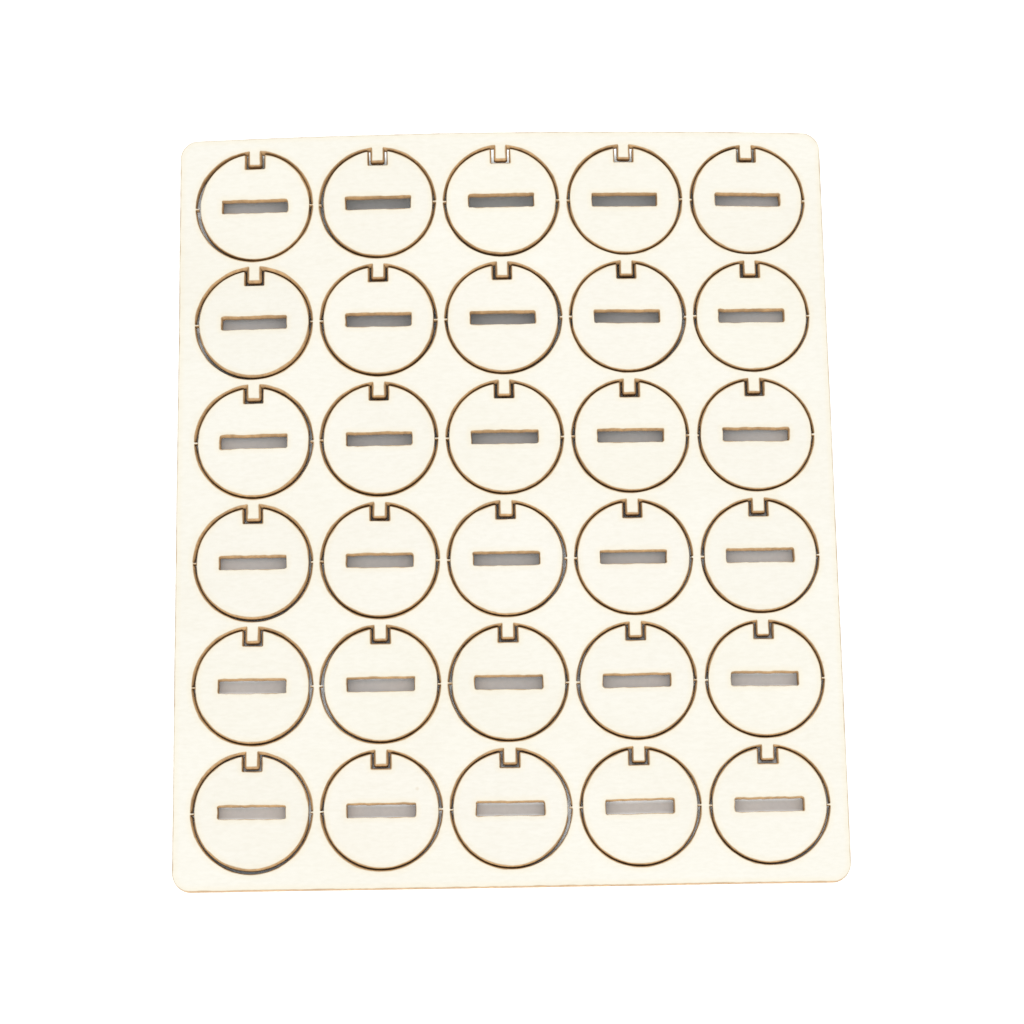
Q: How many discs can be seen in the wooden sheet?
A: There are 30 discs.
